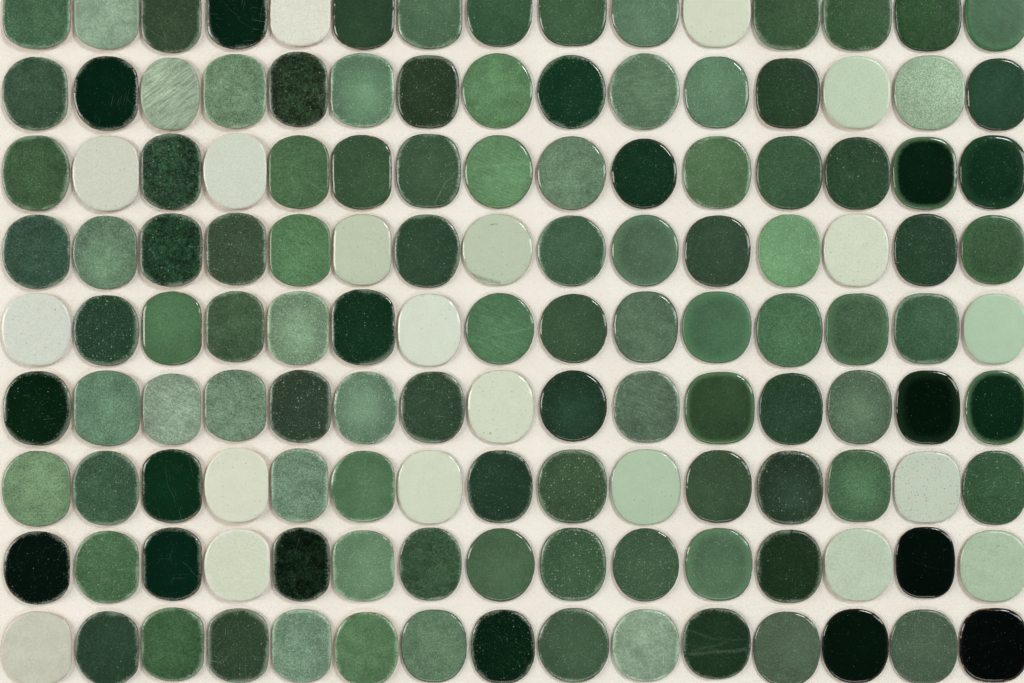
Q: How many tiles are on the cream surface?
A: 135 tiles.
